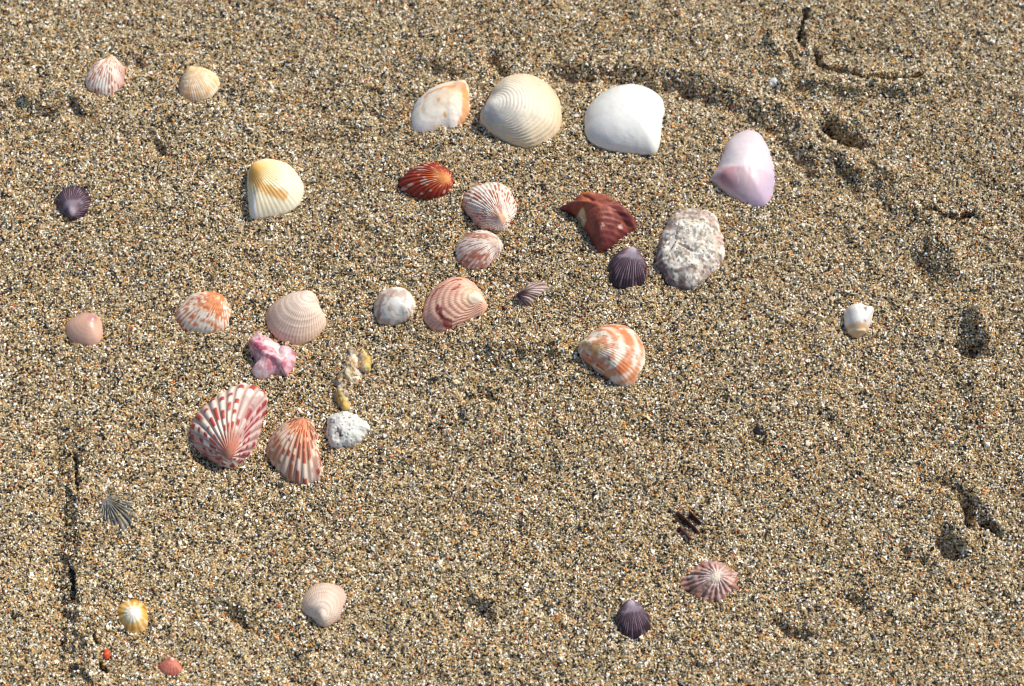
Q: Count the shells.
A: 31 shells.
